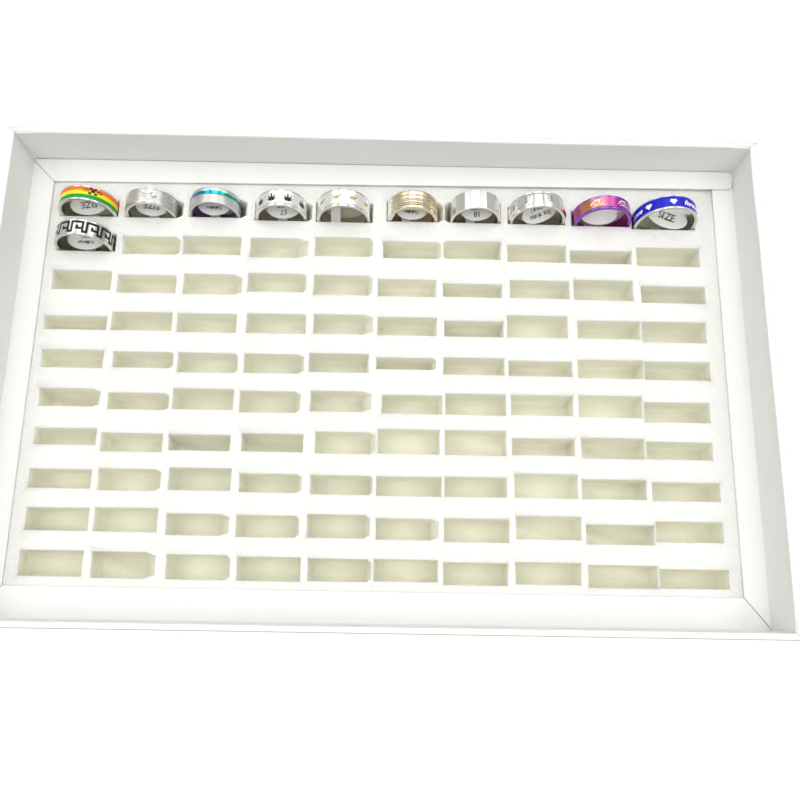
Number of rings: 11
